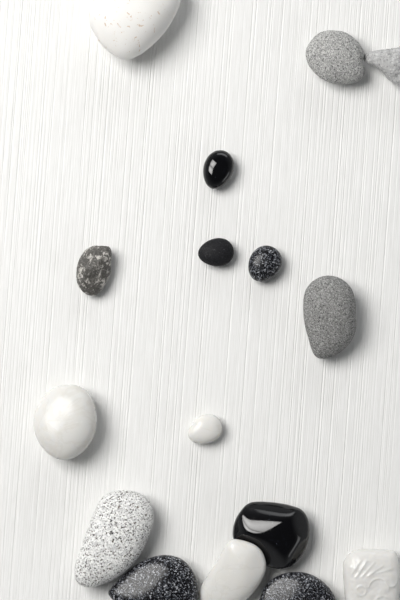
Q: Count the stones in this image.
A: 16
